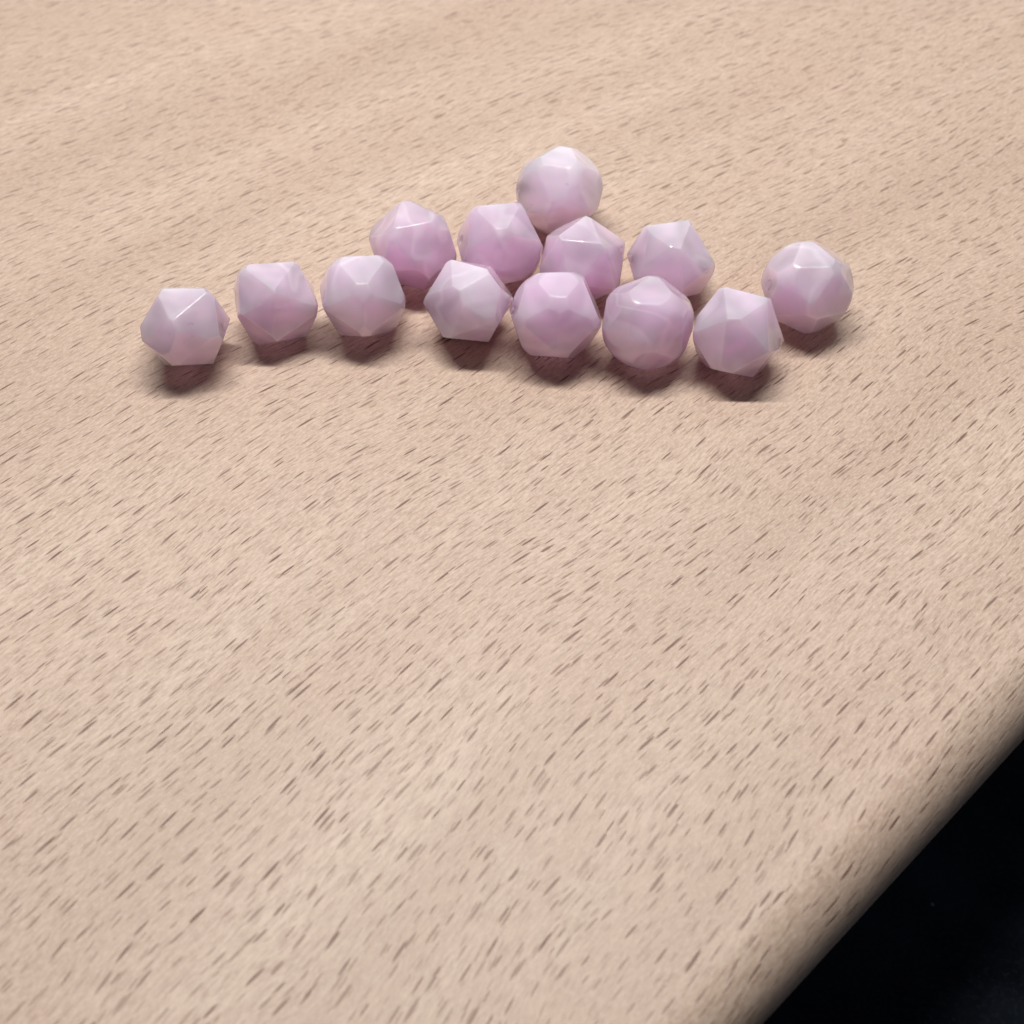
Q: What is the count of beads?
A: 13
